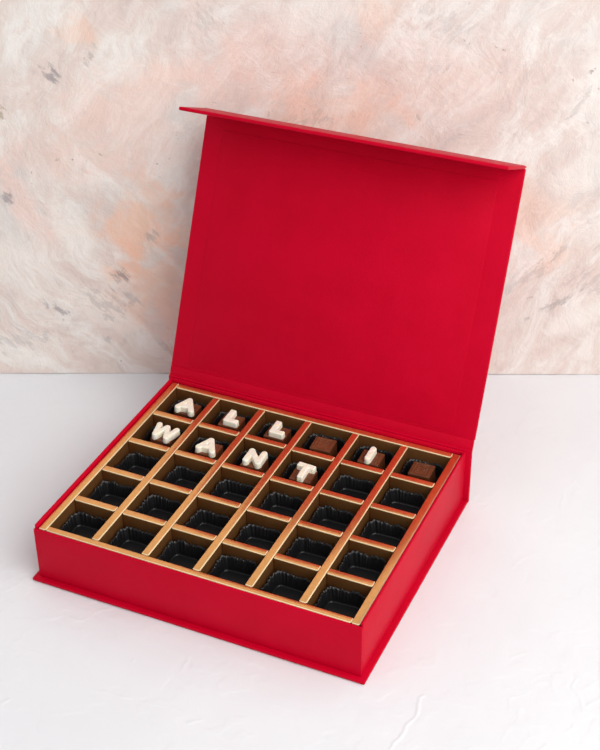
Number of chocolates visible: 10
